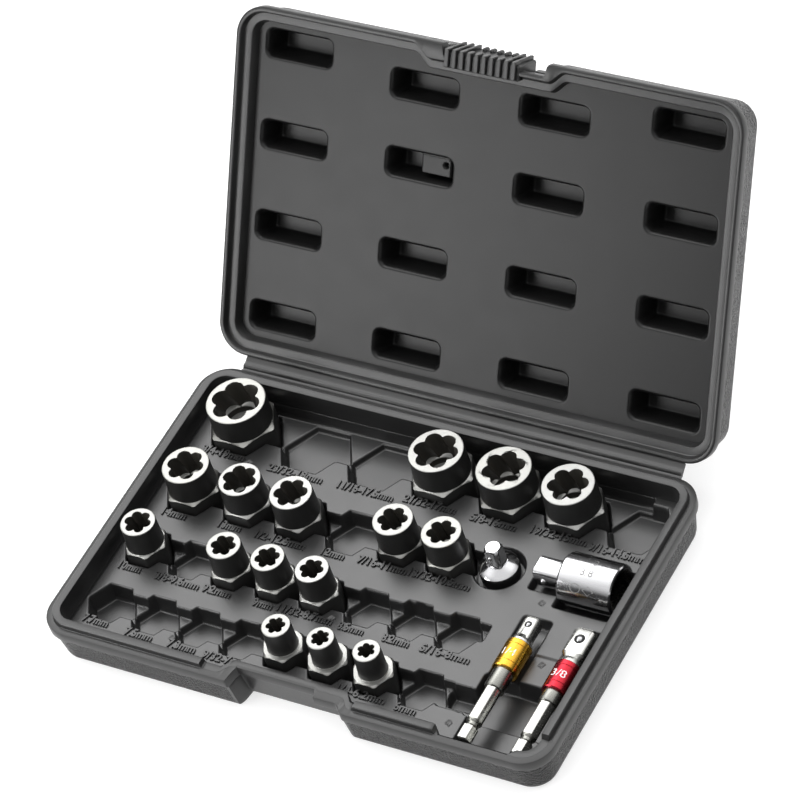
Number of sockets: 16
